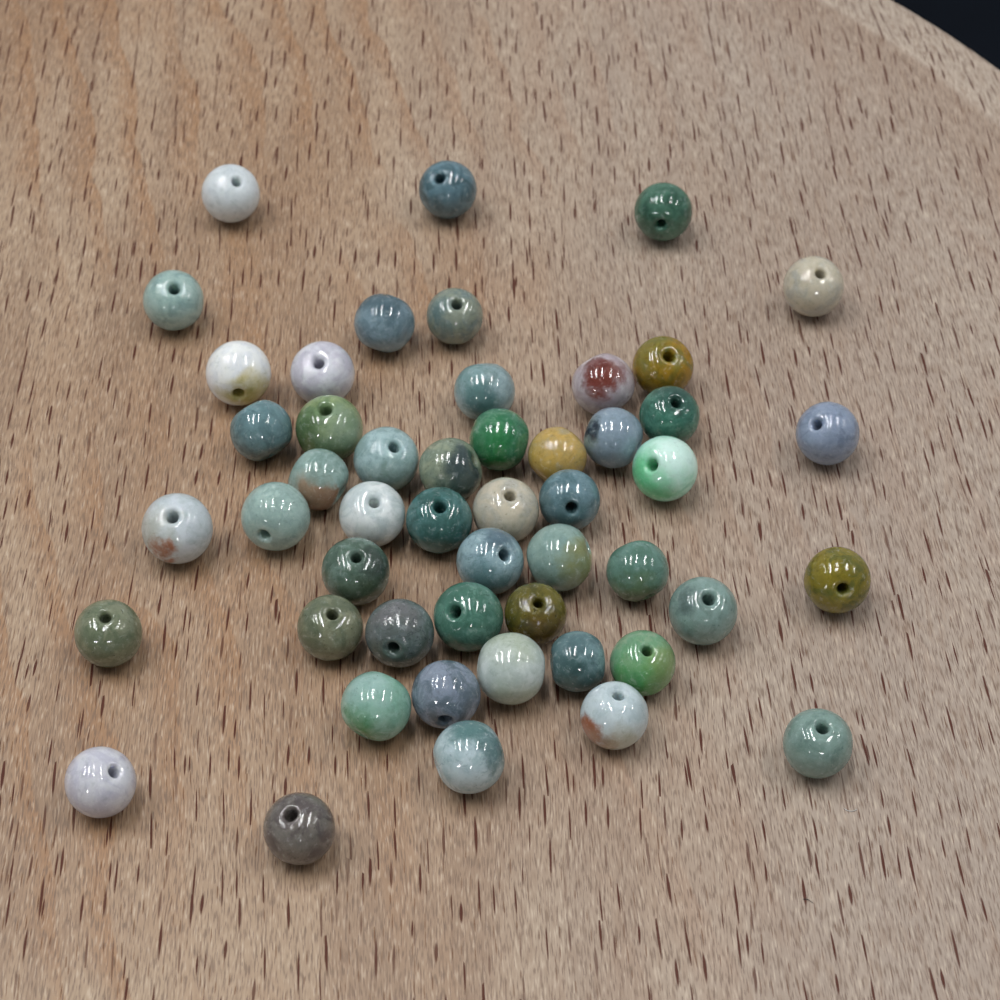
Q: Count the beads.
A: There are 50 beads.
